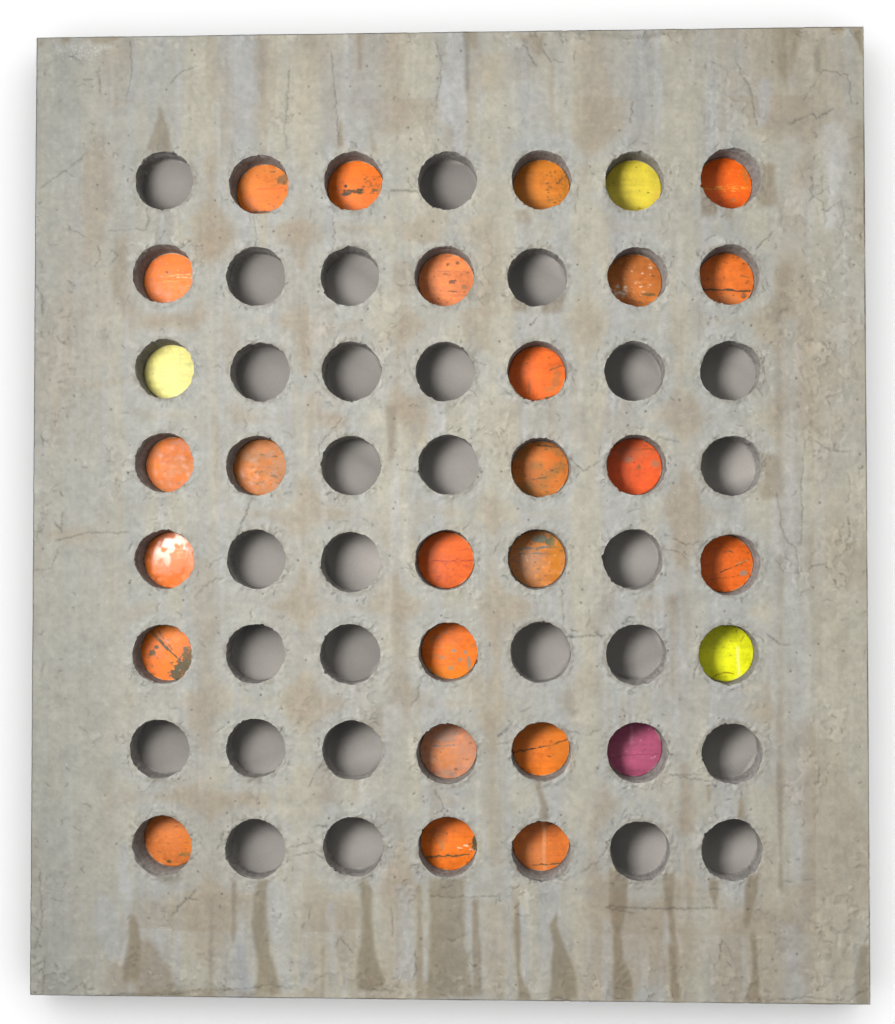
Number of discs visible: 28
